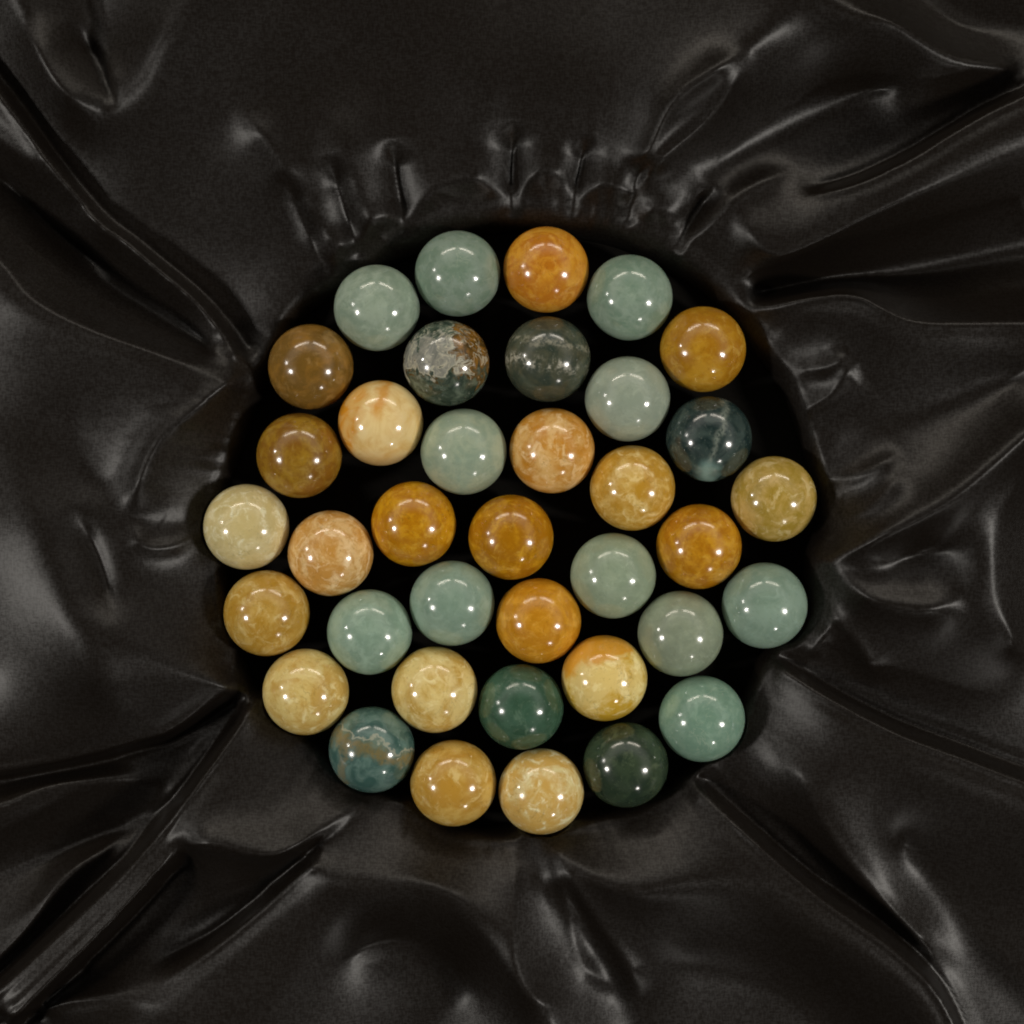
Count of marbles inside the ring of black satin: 37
